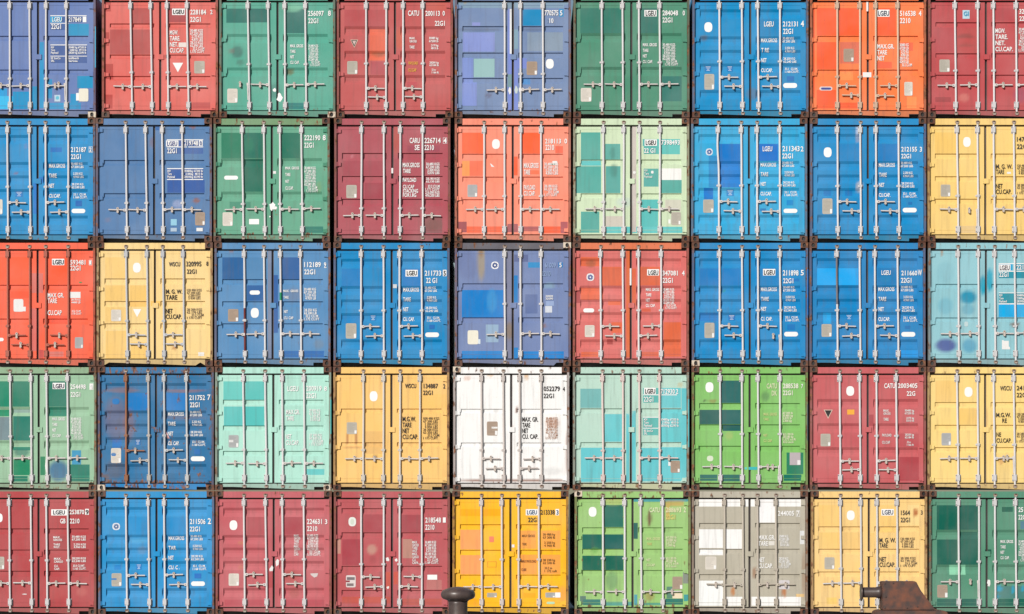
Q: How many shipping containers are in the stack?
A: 45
